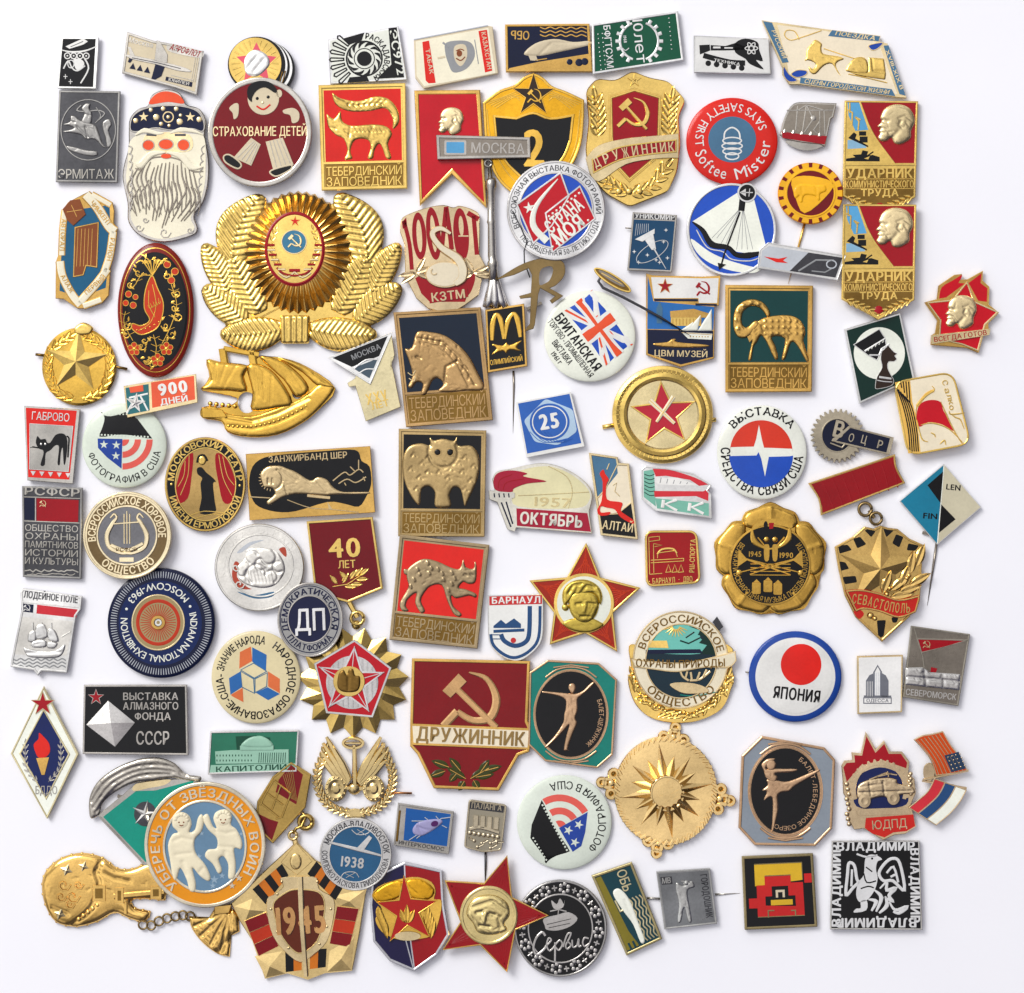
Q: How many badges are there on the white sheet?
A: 100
